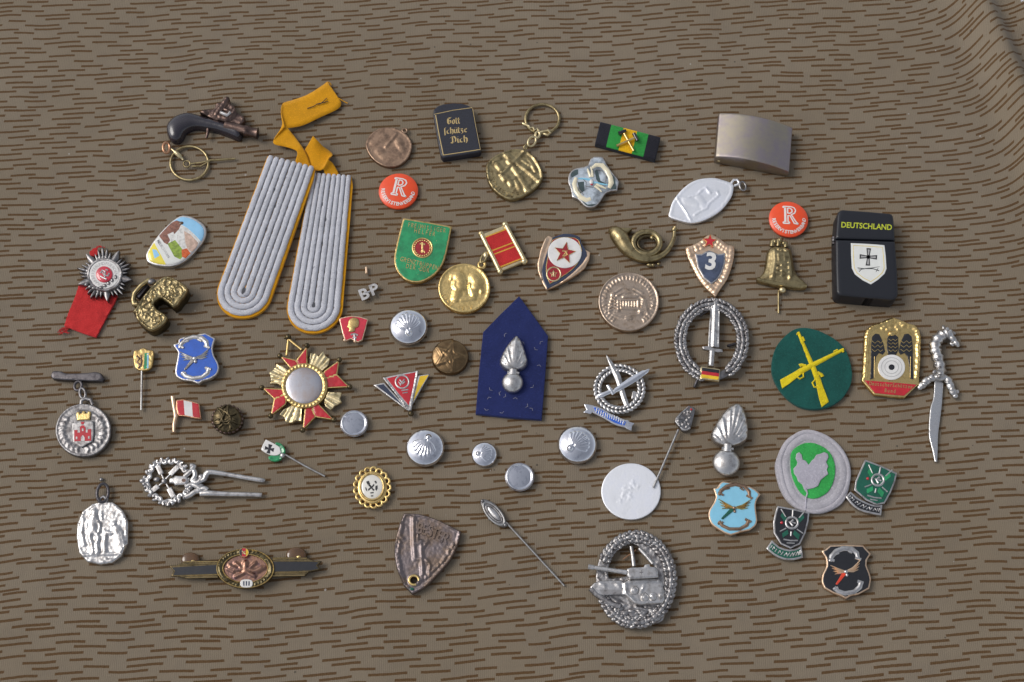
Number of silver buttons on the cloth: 6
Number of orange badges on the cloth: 2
